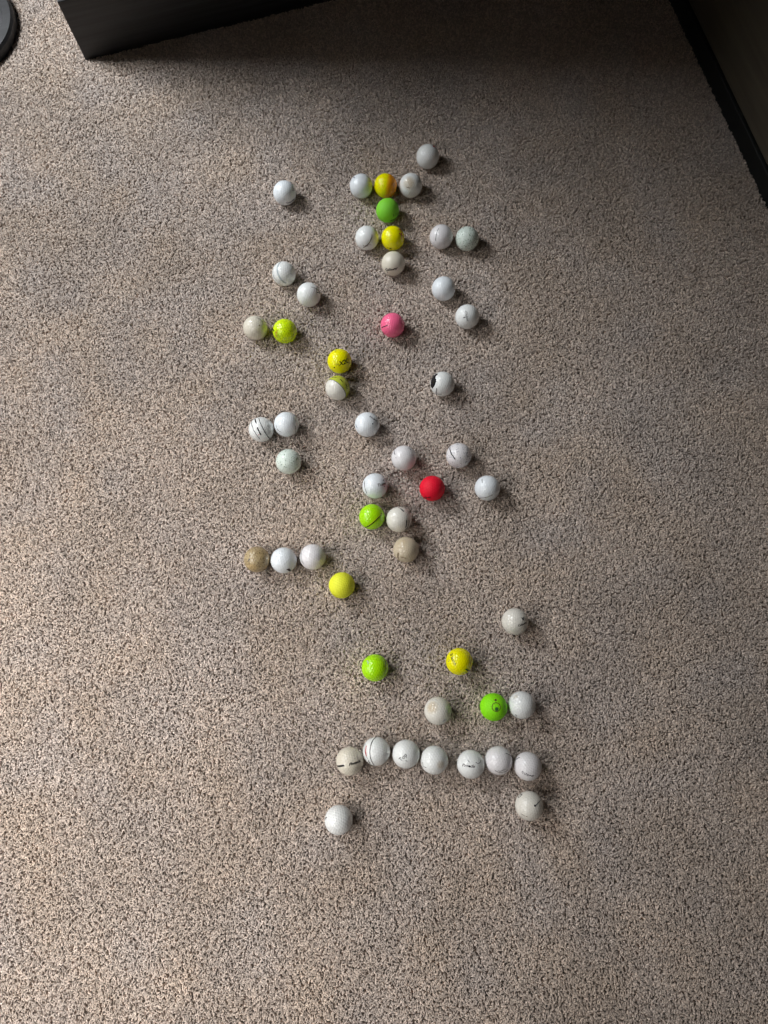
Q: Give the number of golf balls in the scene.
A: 52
